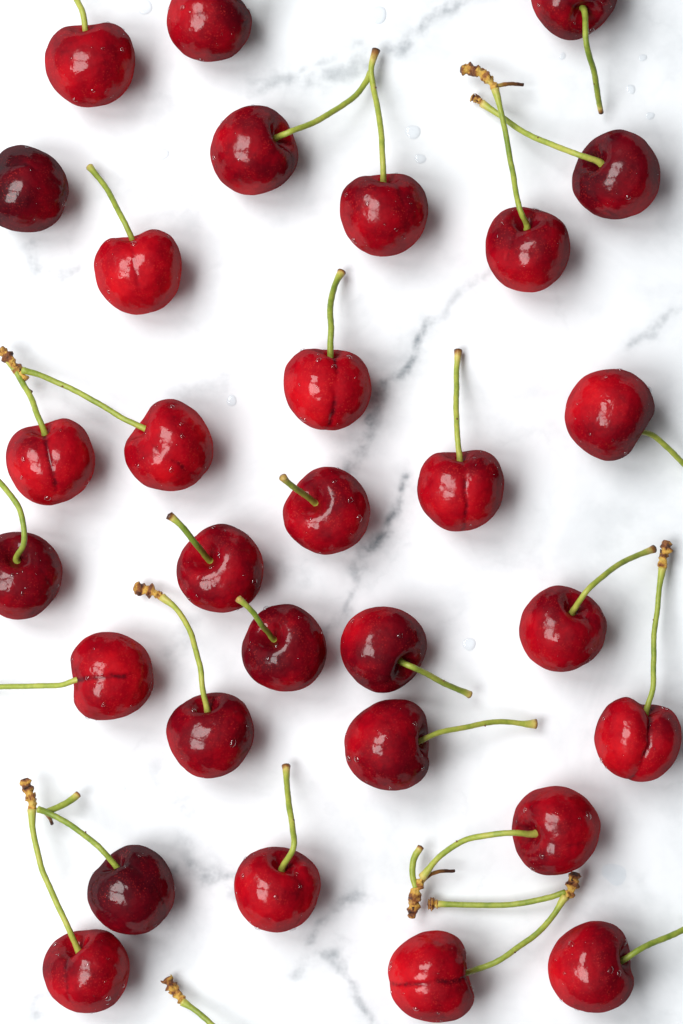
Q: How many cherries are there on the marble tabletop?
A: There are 30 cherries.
